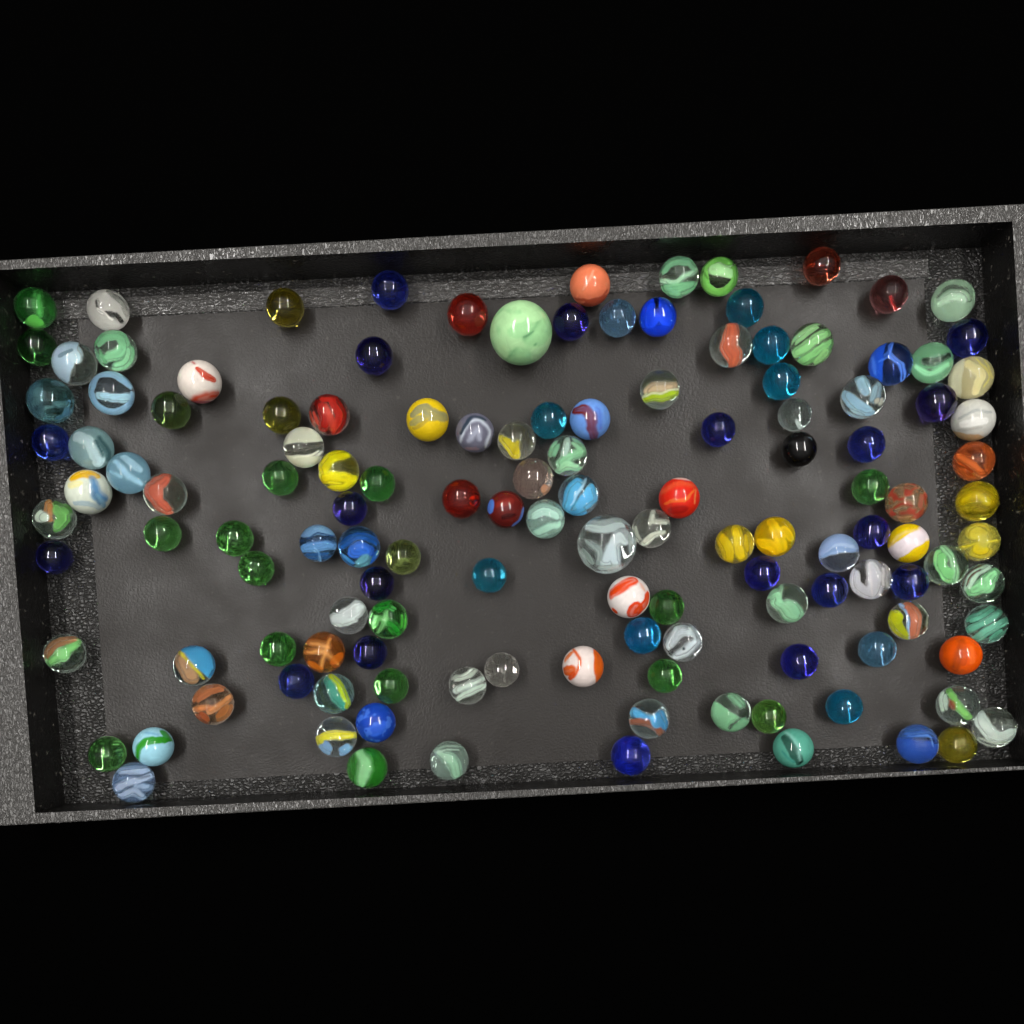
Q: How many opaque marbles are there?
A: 18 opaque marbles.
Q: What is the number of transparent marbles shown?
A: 116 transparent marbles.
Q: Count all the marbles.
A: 134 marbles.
